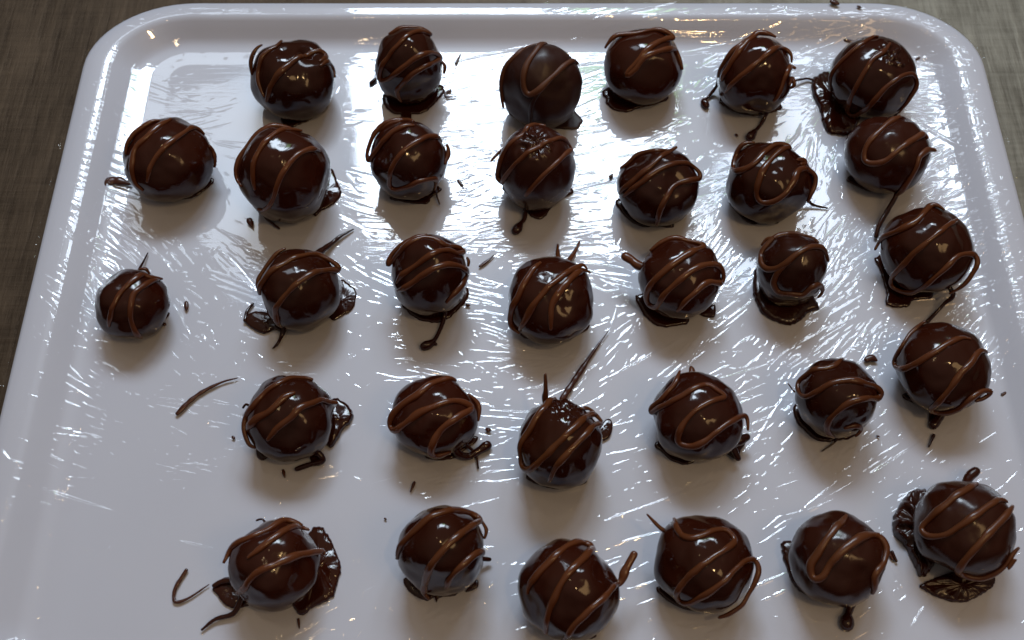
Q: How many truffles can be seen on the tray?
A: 32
